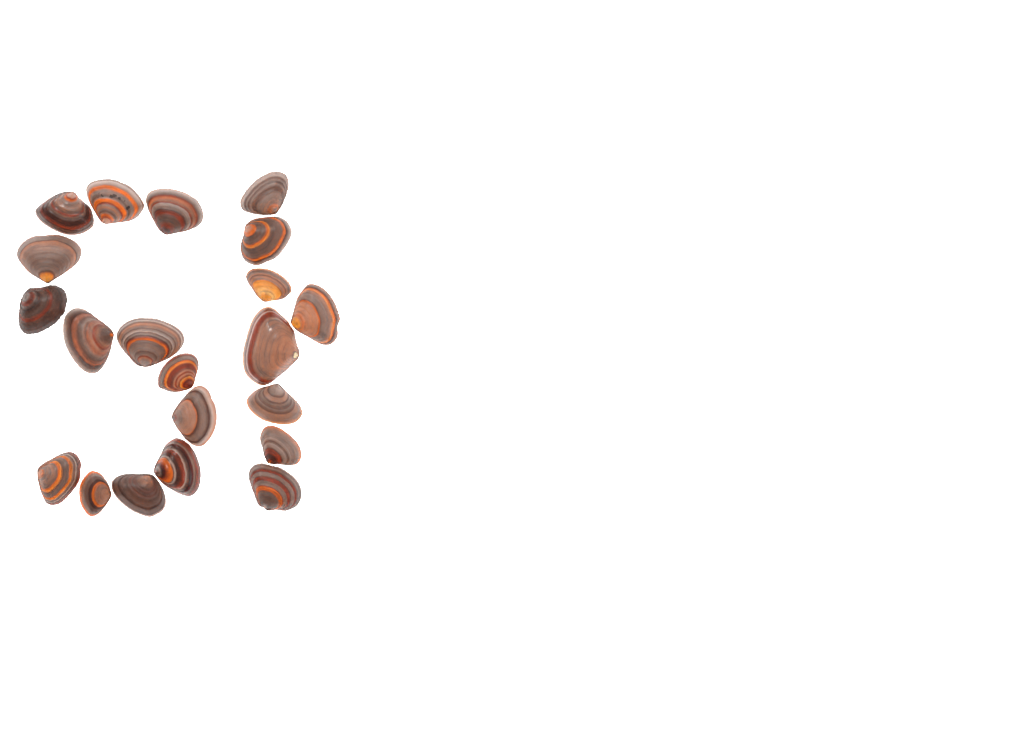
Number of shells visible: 21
